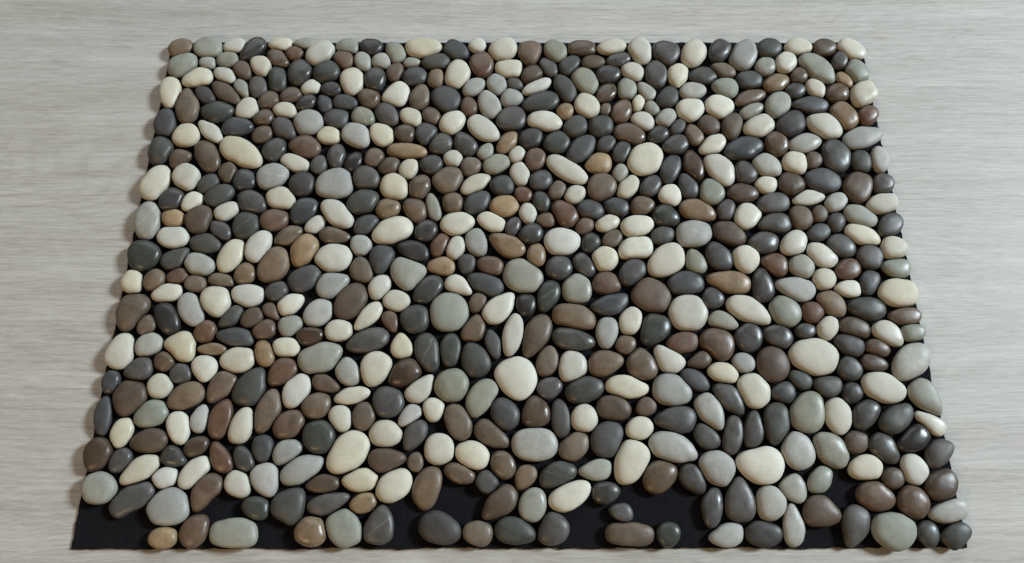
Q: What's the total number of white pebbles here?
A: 153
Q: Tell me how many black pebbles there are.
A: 193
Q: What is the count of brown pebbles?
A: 171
